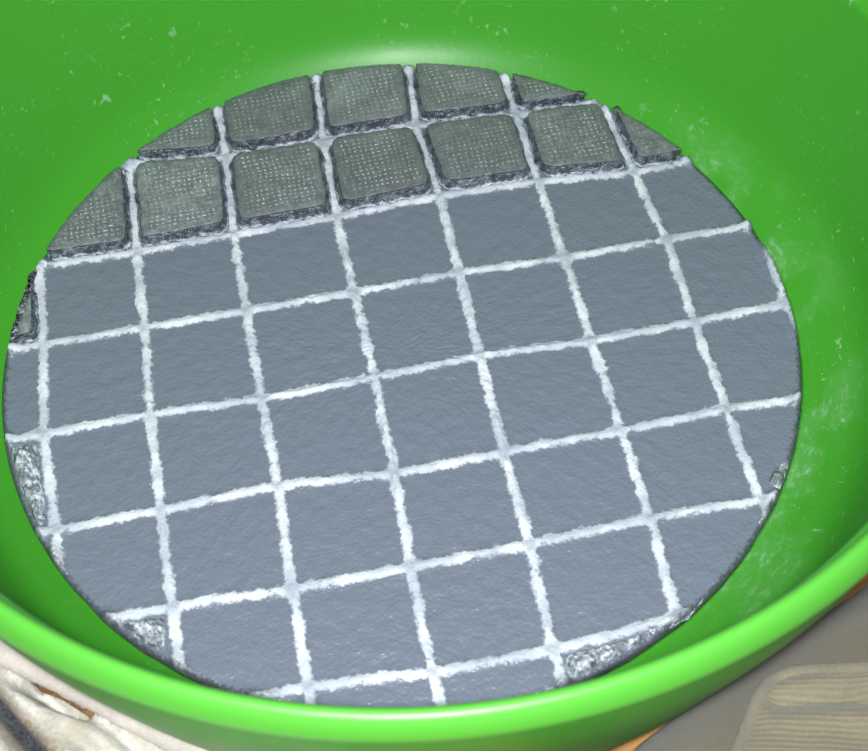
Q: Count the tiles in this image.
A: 13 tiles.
